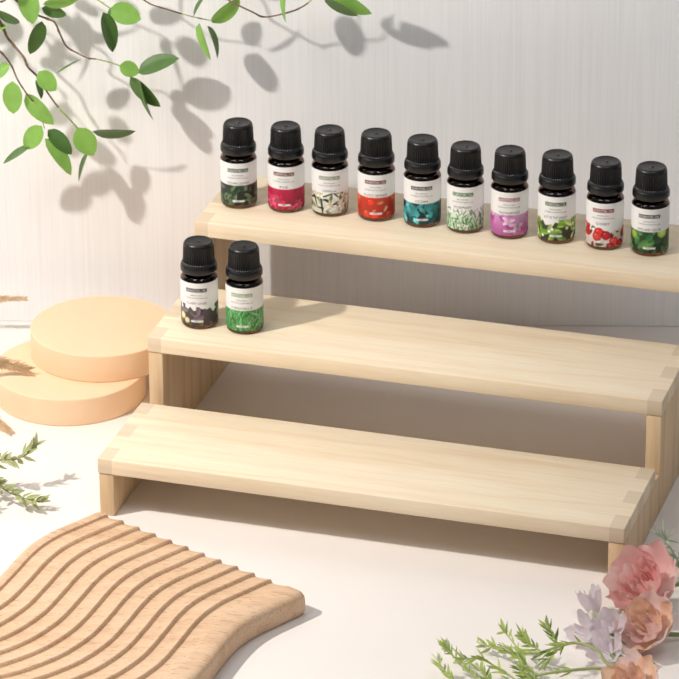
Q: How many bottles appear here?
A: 12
